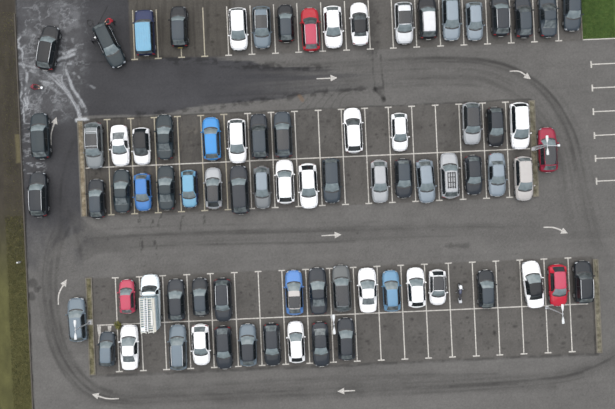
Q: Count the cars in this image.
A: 78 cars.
